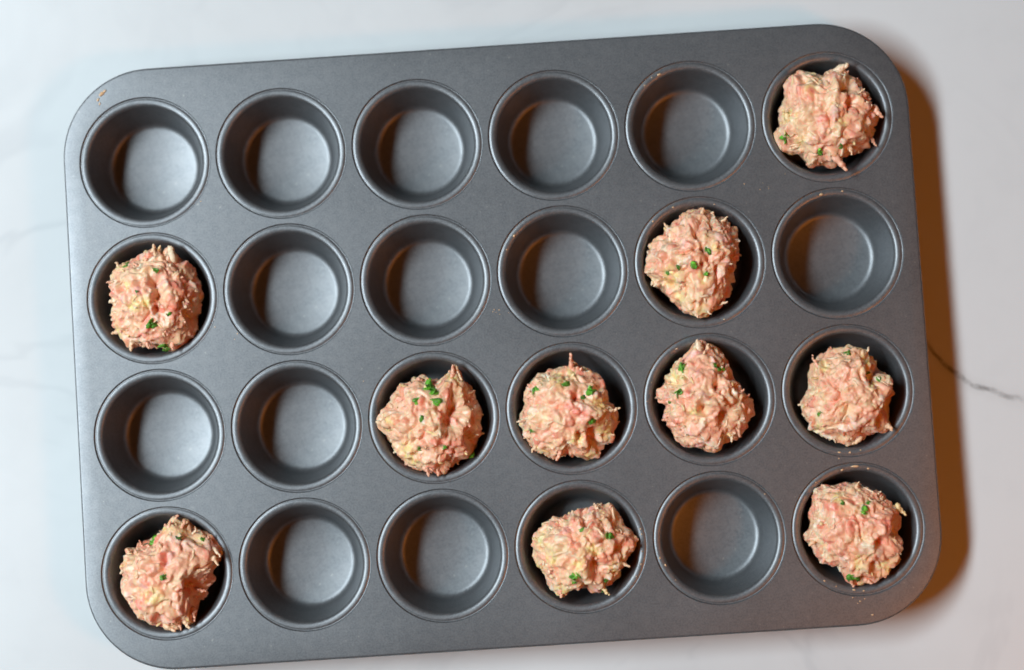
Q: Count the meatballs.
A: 10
